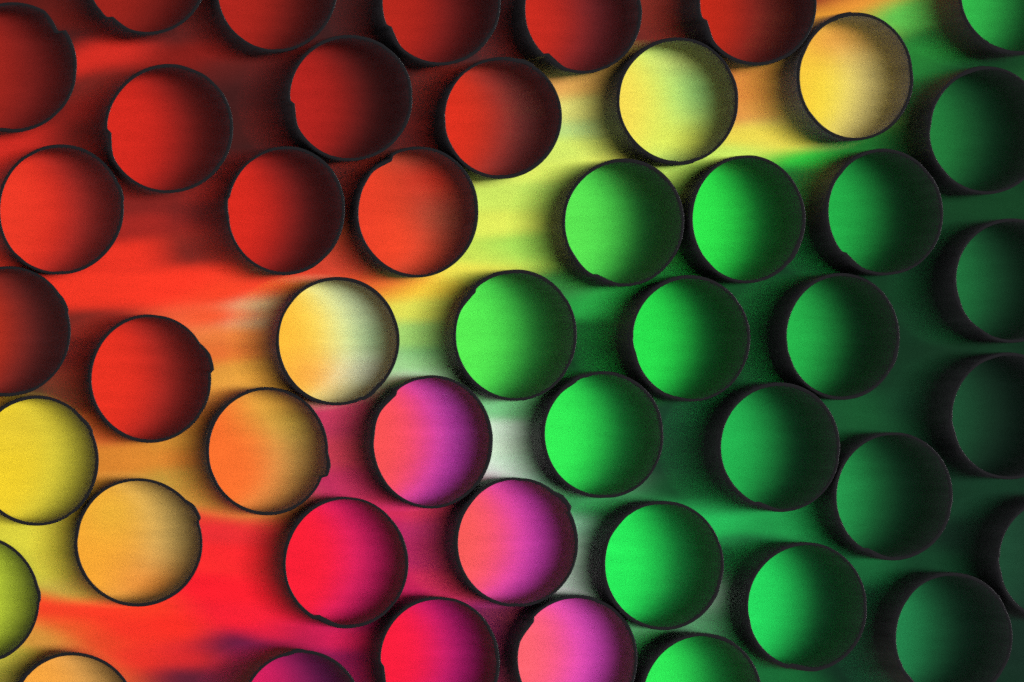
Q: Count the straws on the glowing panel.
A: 46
